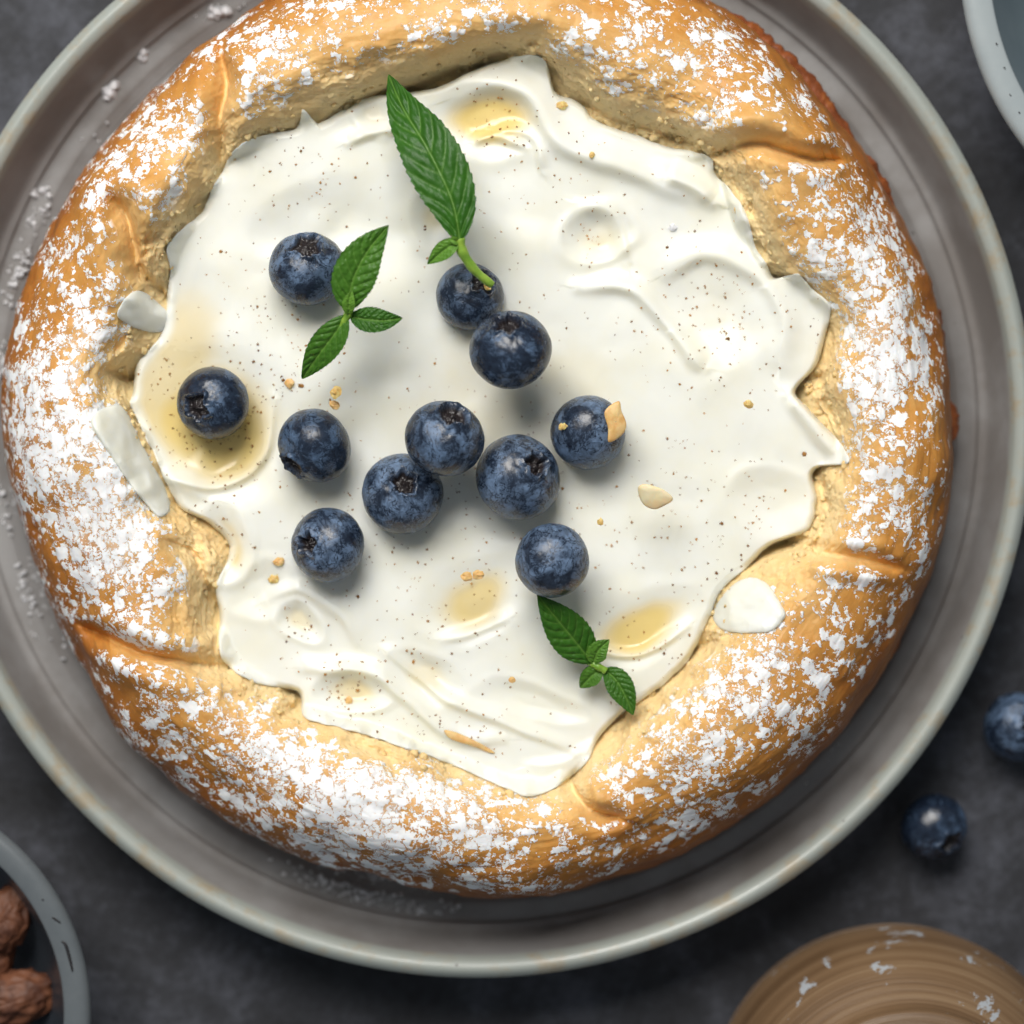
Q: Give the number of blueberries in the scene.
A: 13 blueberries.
